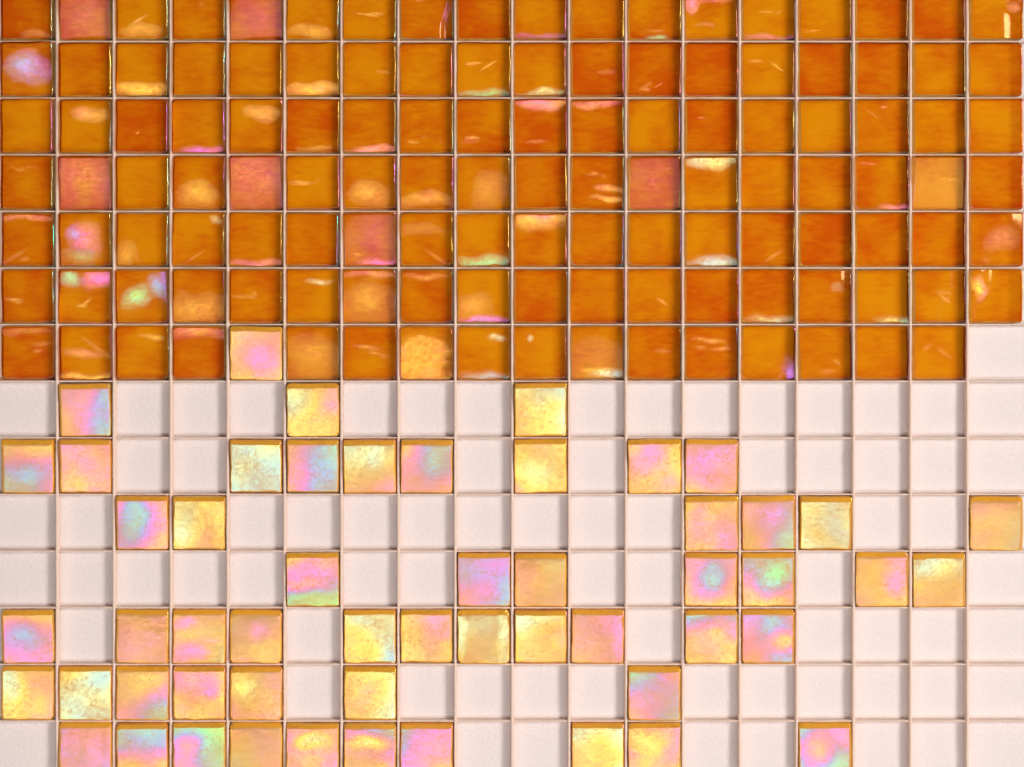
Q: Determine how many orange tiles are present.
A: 124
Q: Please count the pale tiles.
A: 54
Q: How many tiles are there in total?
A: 178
